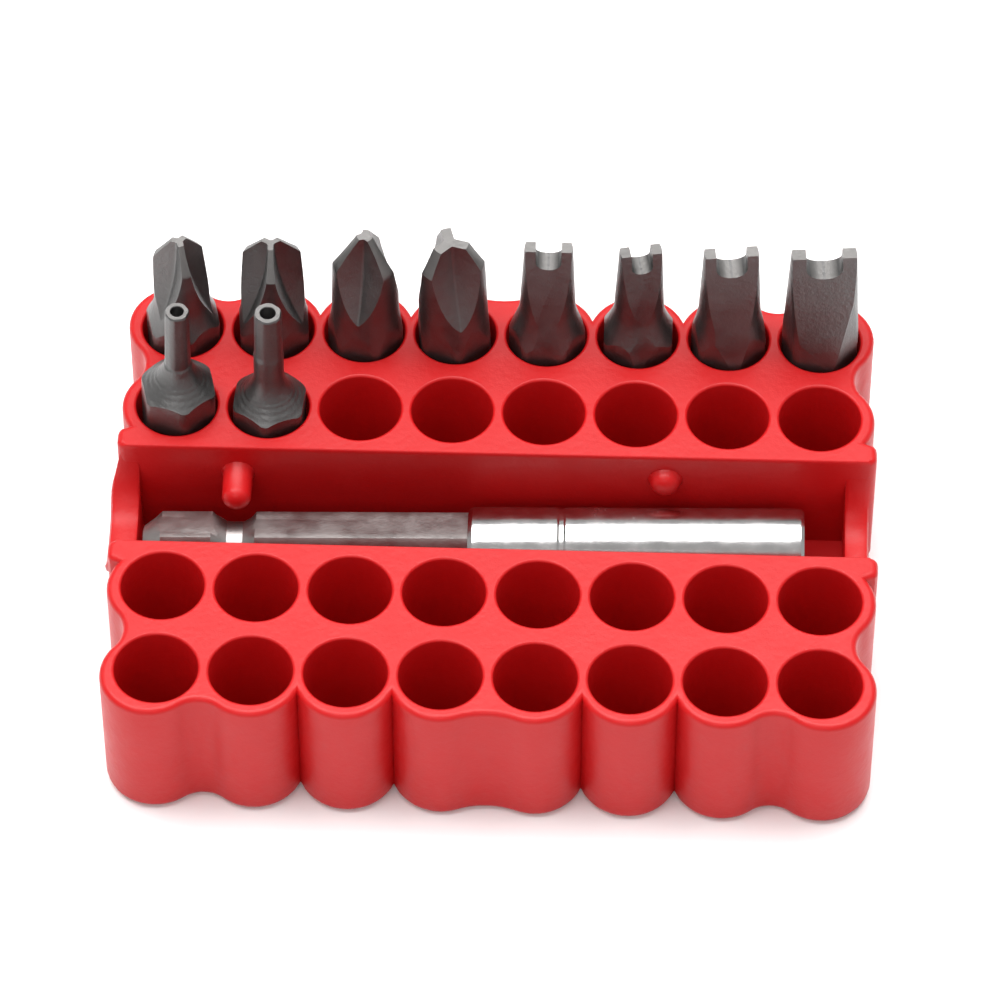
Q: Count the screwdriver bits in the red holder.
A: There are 10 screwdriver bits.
